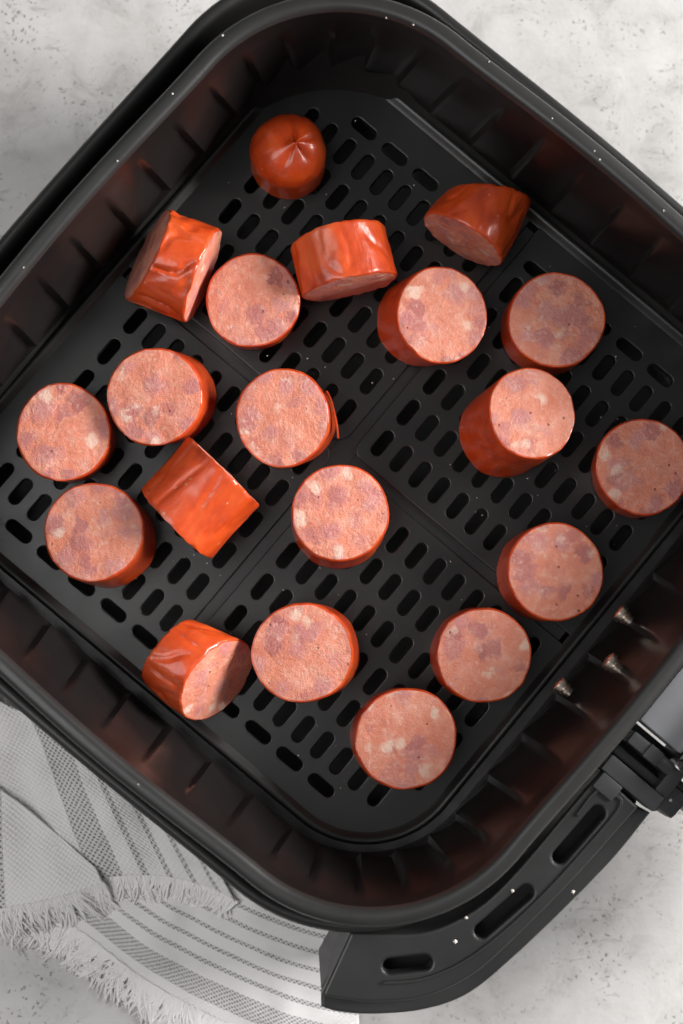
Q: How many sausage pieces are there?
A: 20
